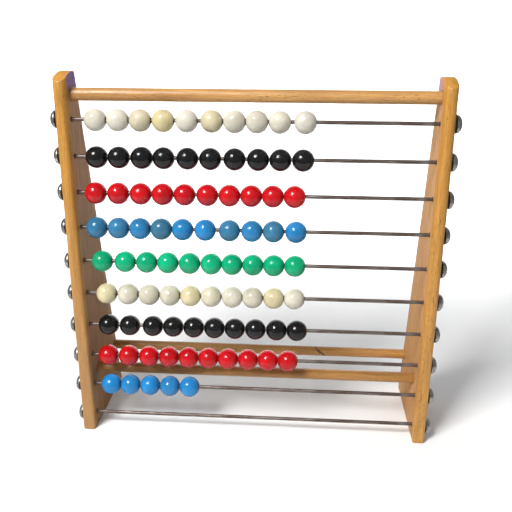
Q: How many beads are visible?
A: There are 85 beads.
